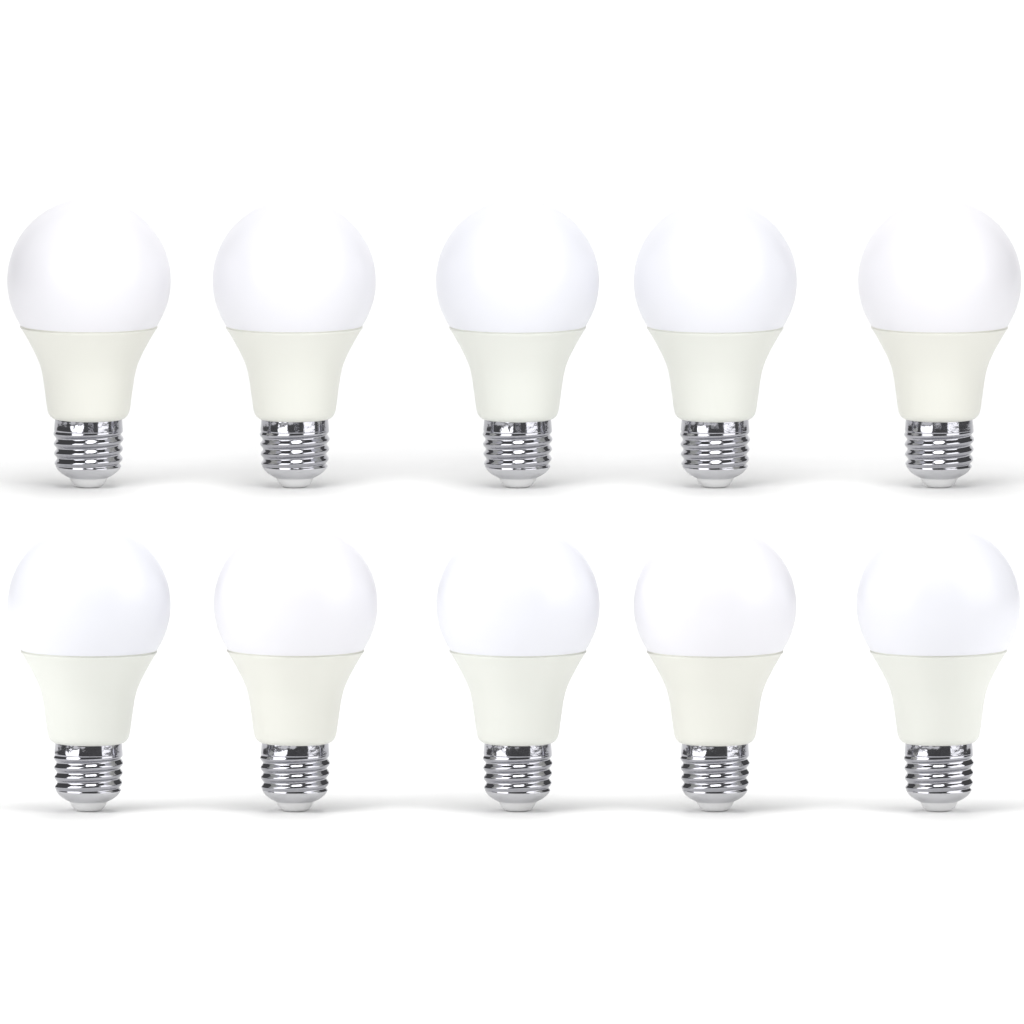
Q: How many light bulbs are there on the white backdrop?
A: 10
